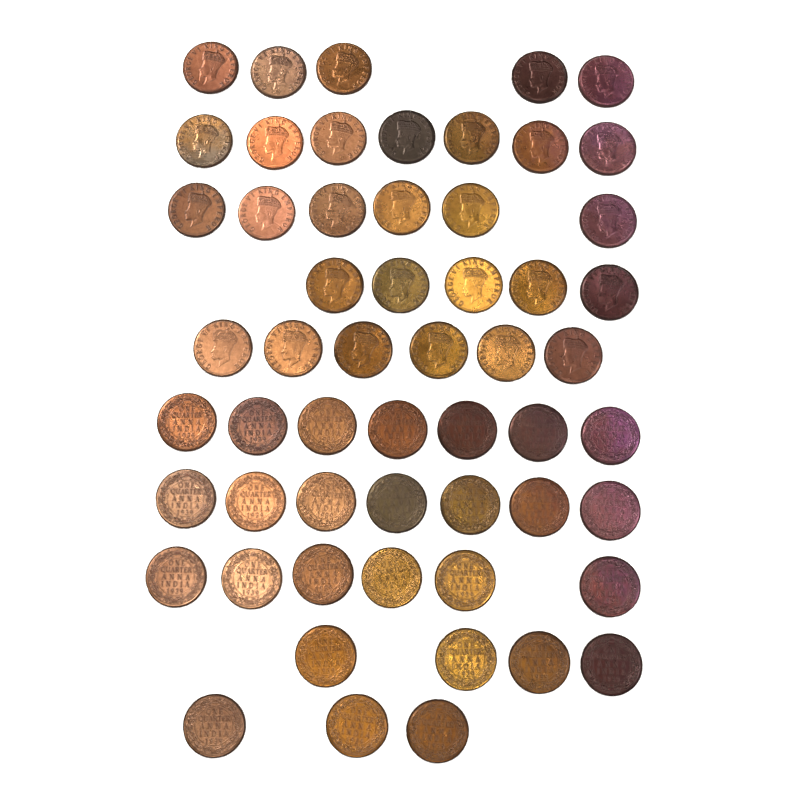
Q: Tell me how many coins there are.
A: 56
